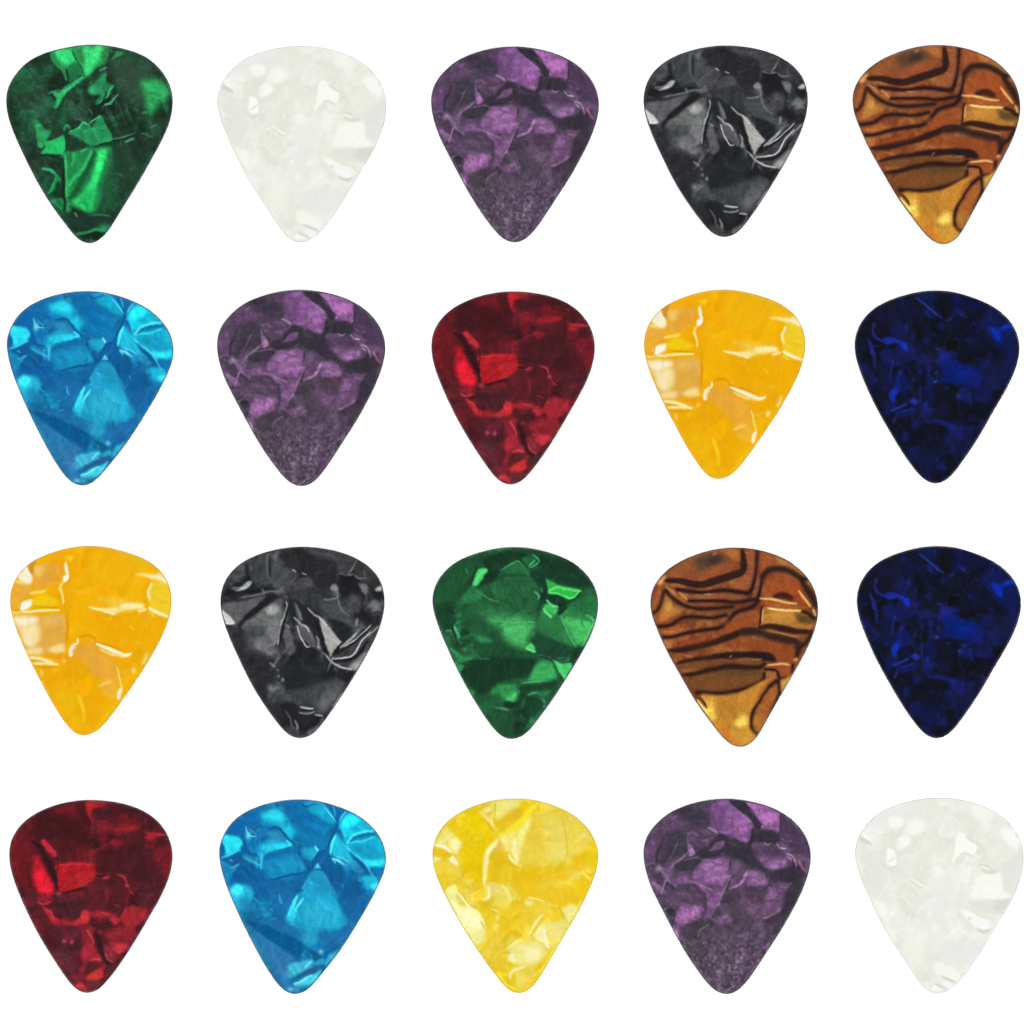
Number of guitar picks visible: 20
